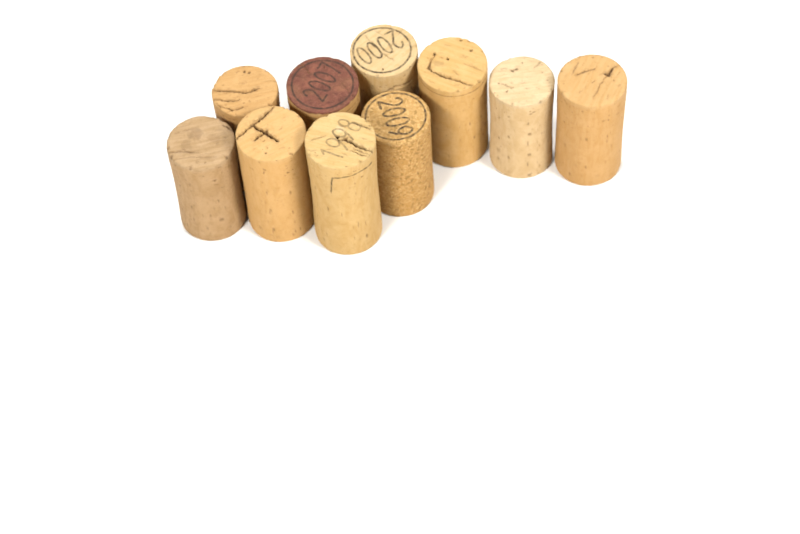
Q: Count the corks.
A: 10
